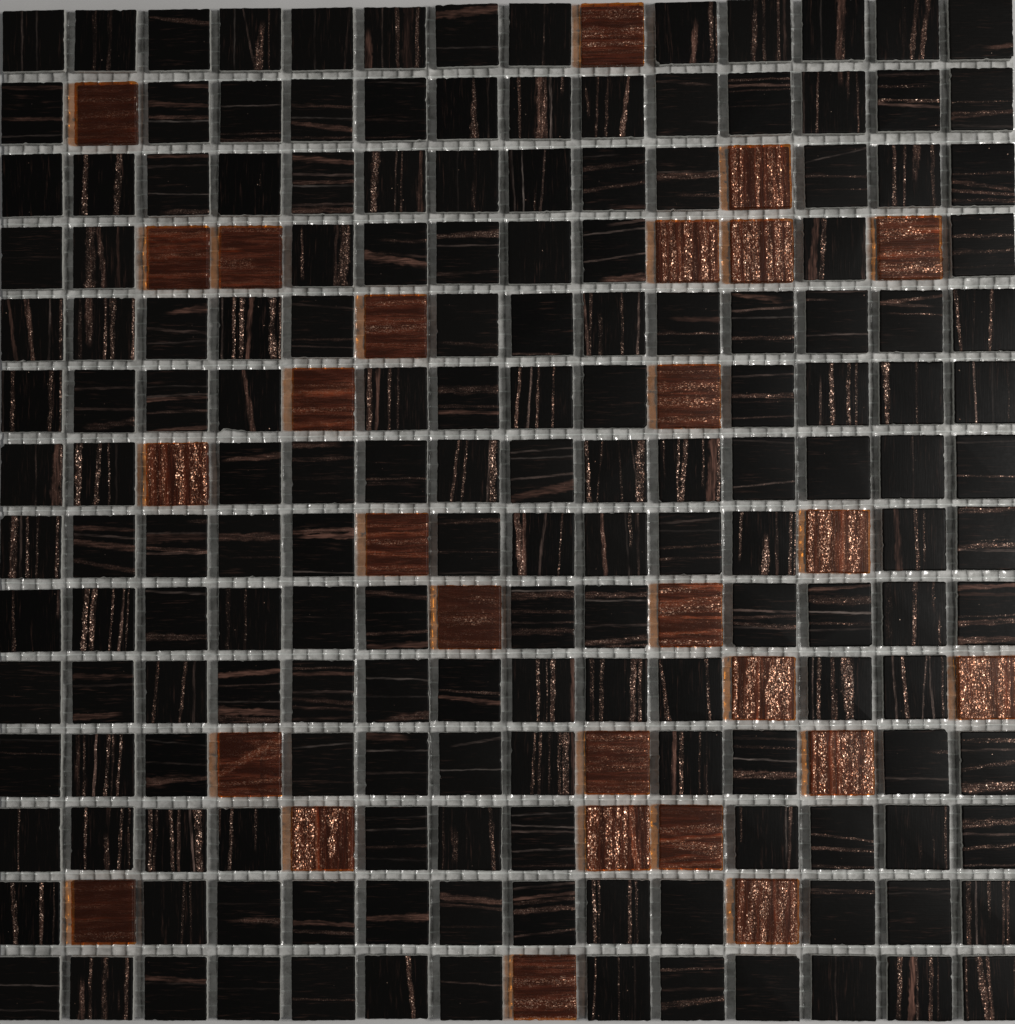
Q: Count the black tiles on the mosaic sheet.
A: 169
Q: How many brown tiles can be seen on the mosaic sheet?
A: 27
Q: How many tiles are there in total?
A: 196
